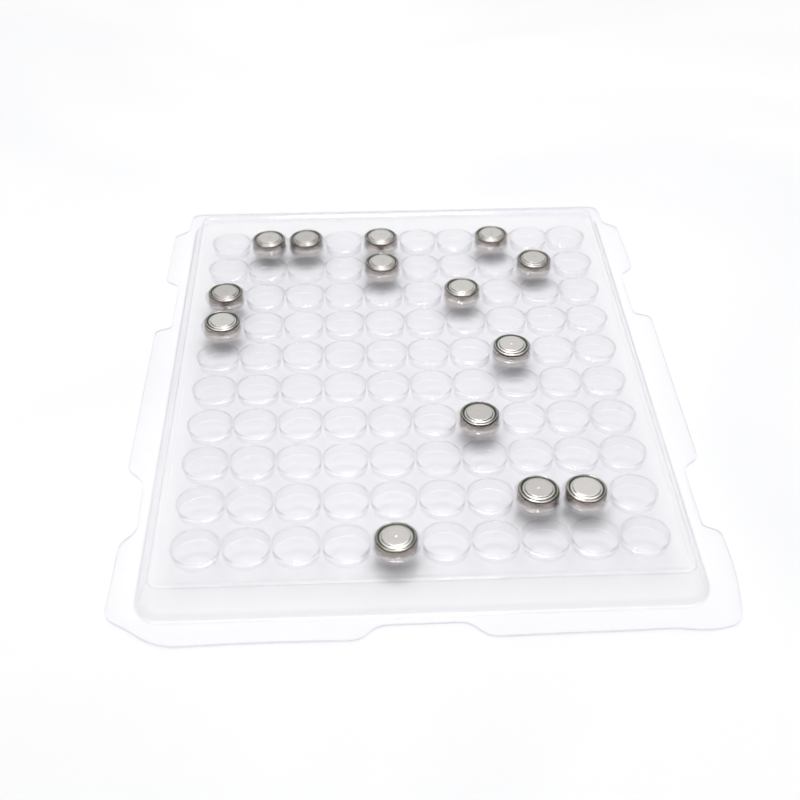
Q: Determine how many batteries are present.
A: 14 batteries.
